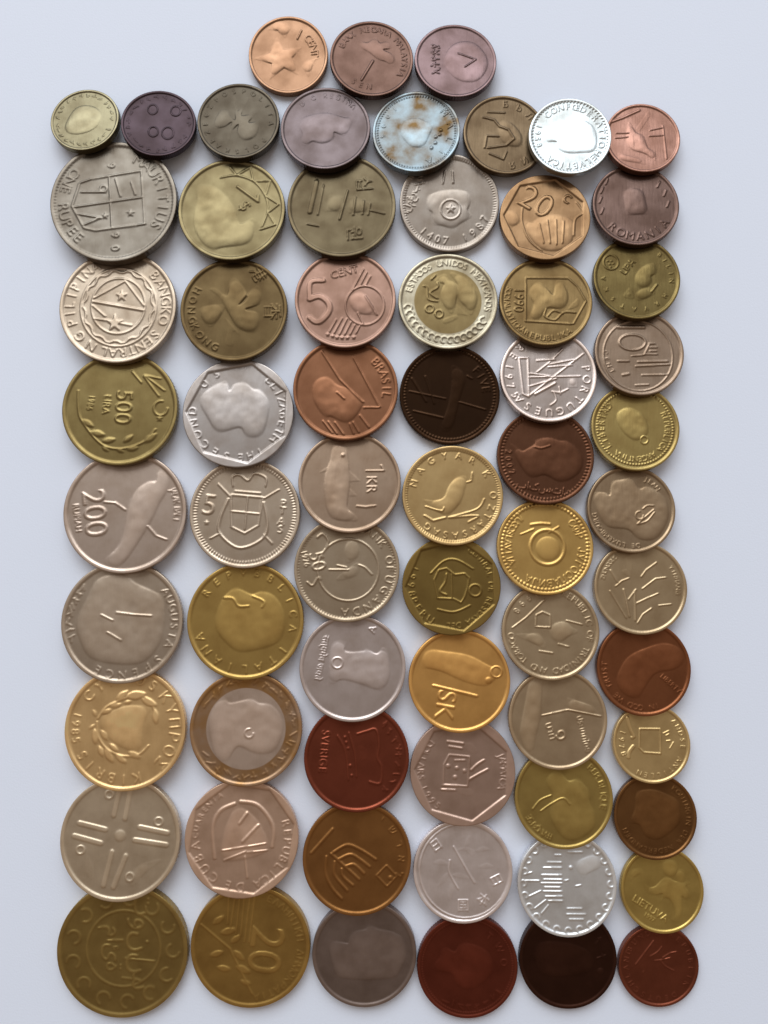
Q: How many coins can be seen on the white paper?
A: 66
